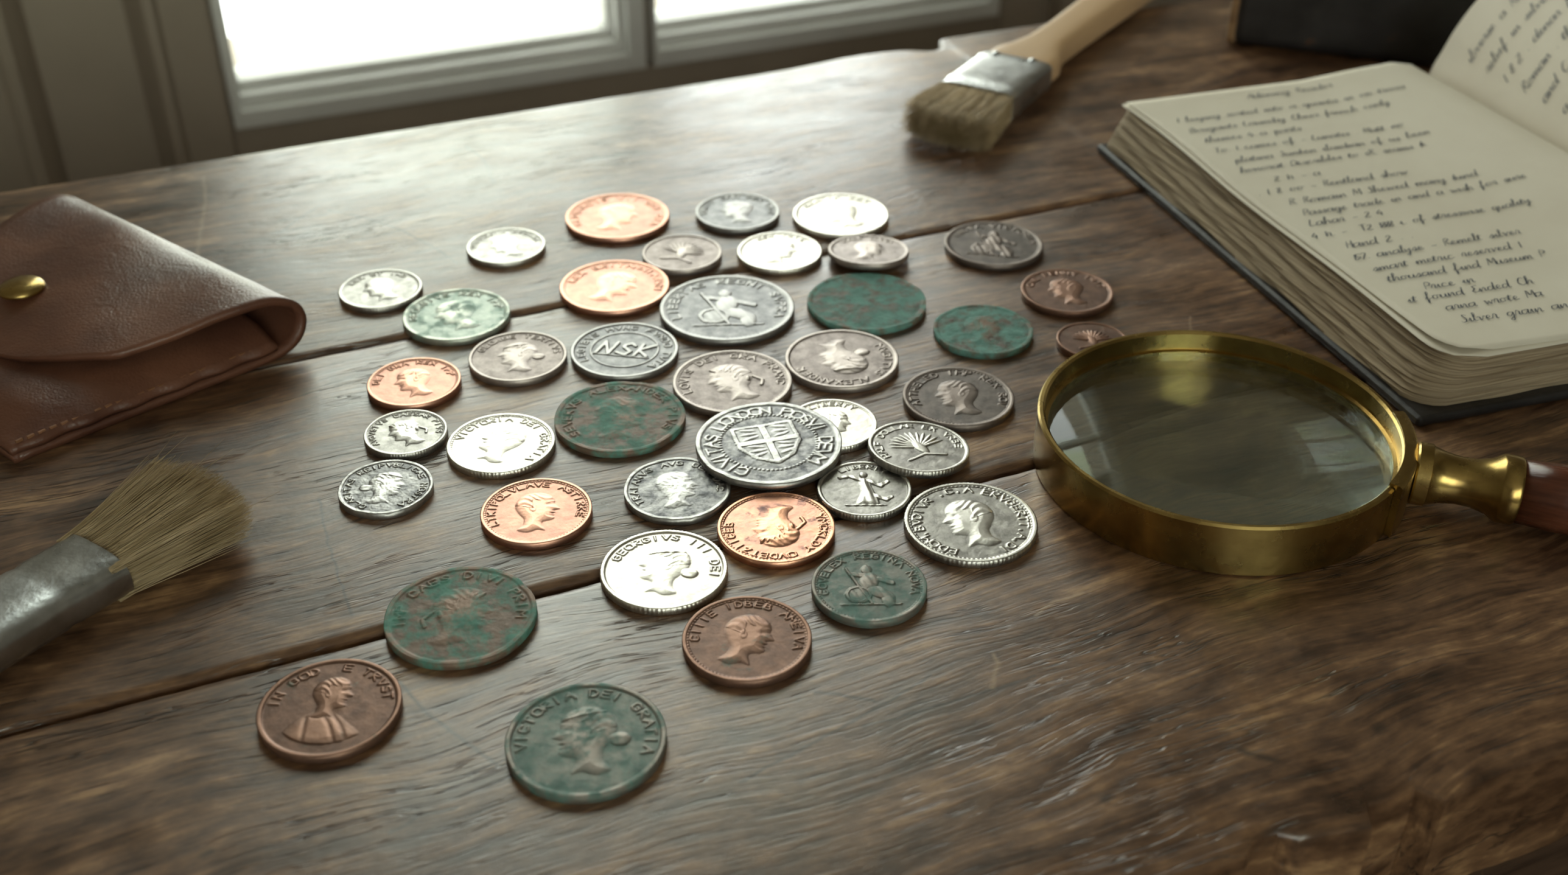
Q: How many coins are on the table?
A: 40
